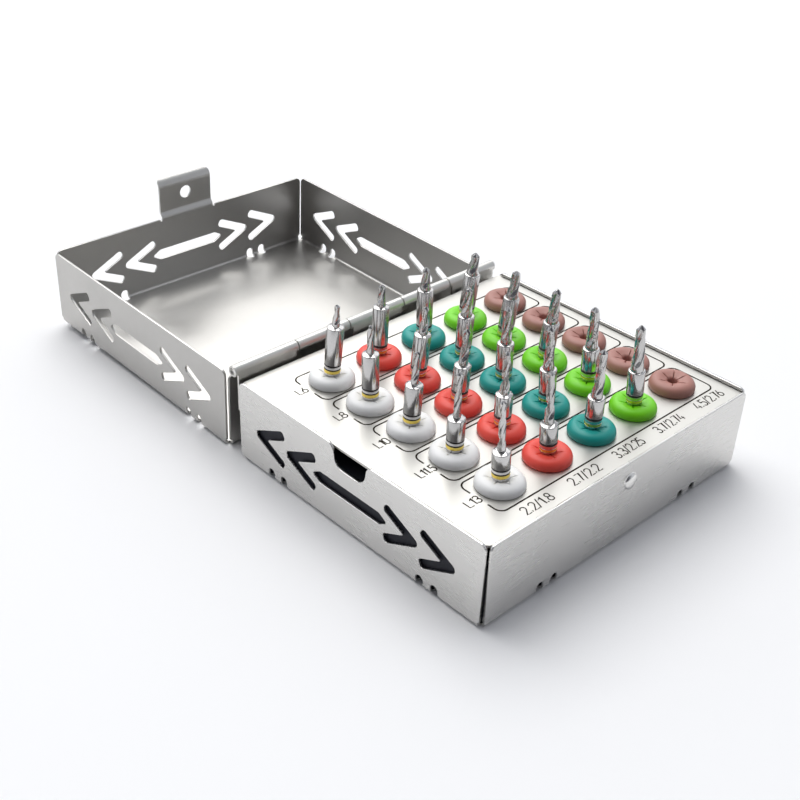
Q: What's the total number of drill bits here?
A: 20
